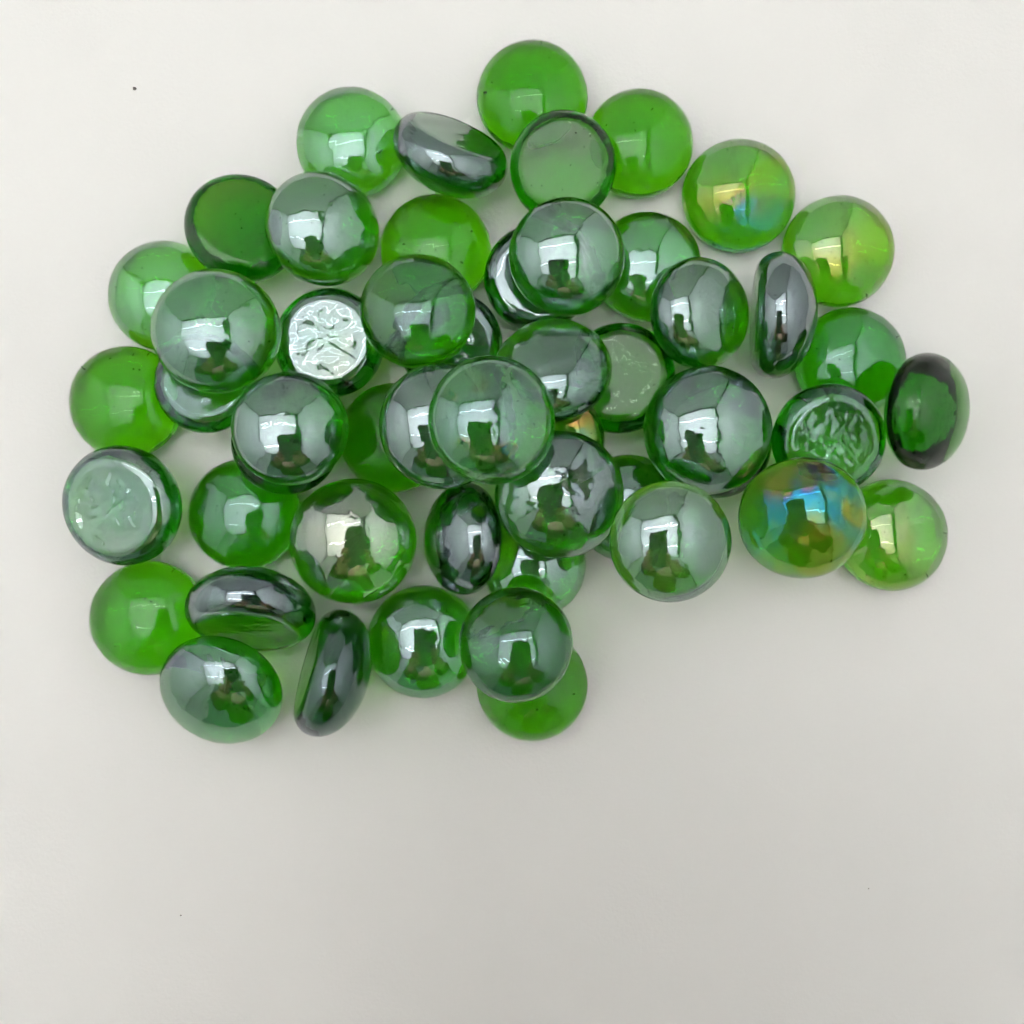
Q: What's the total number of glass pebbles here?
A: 52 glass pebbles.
